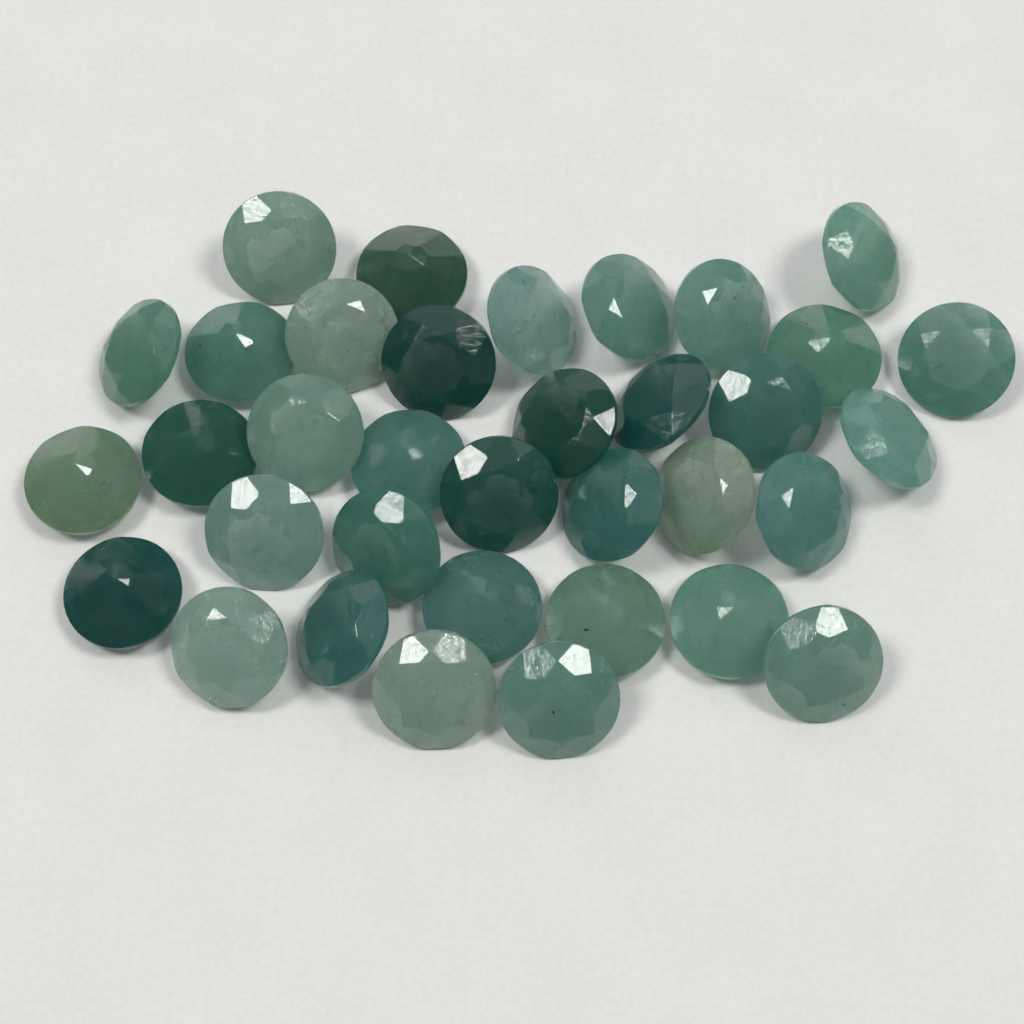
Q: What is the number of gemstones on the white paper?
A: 35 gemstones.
